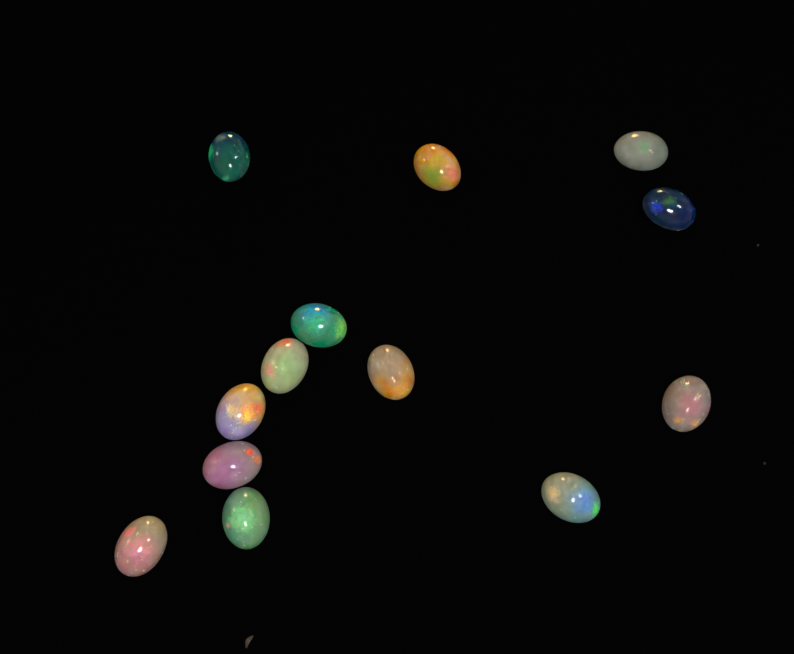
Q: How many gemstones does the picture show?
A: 13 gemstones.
